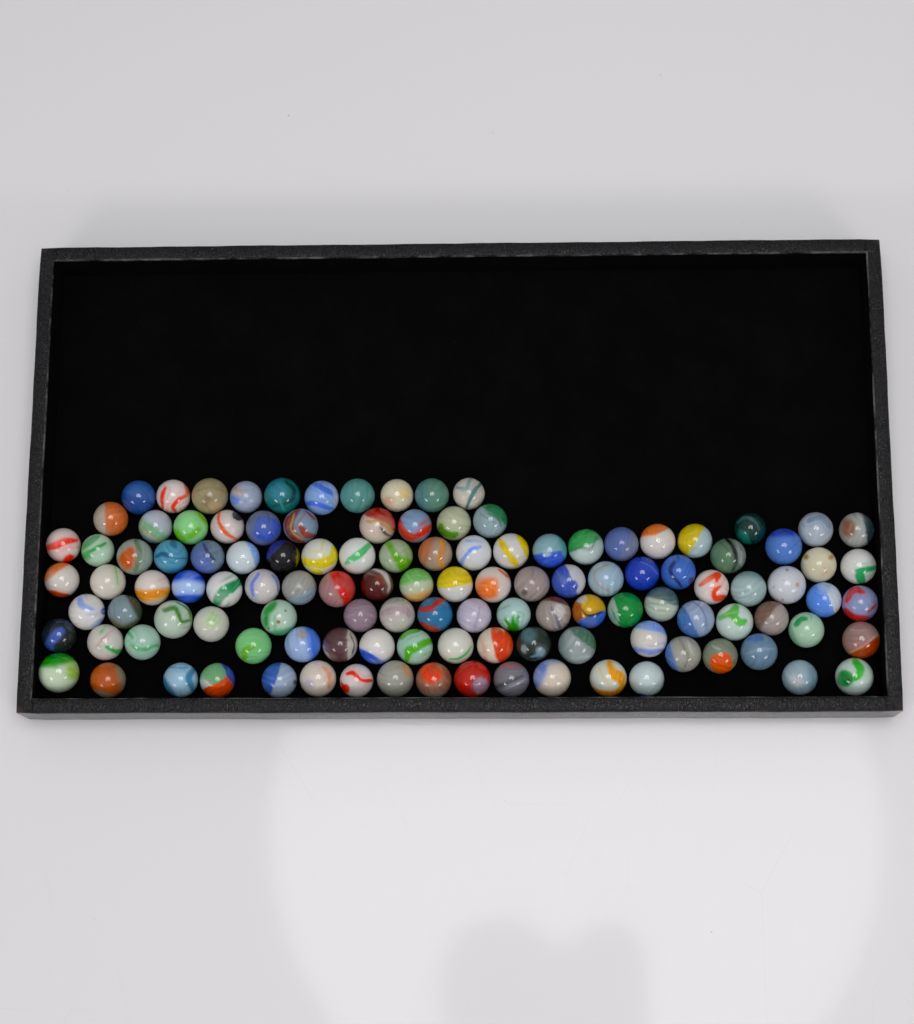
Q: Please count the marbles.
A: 118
